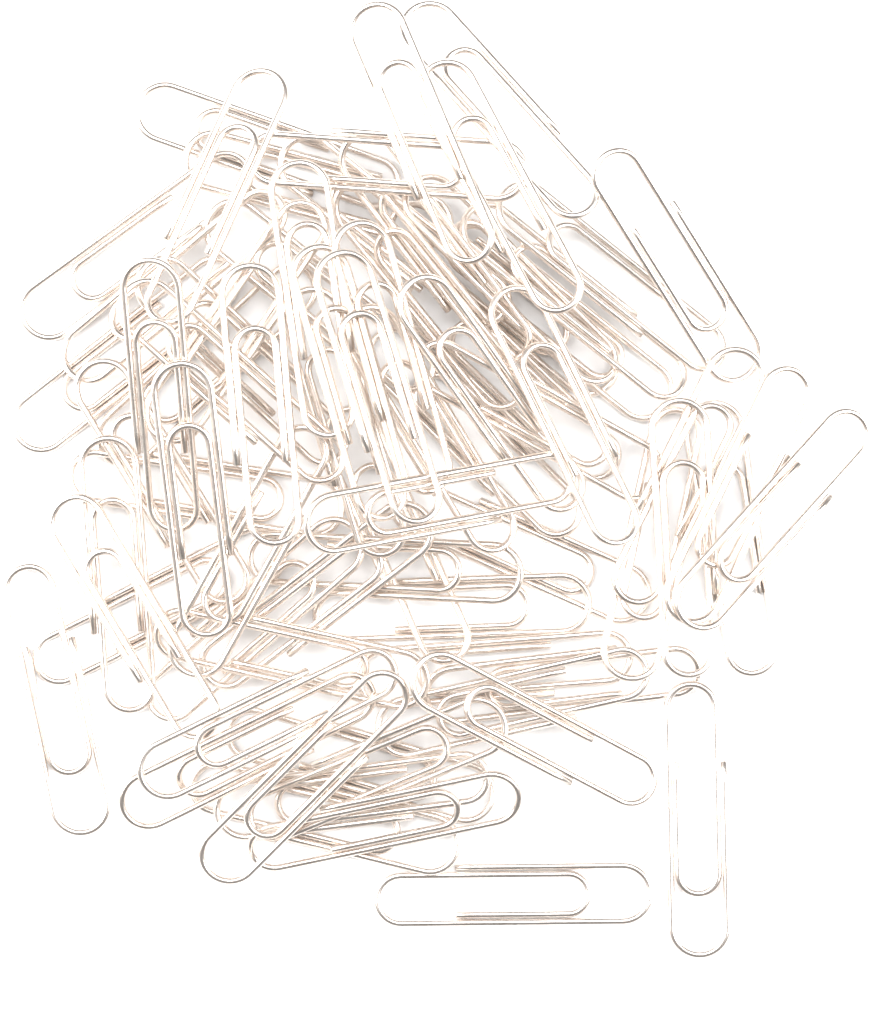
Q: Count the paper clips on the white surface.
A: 73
